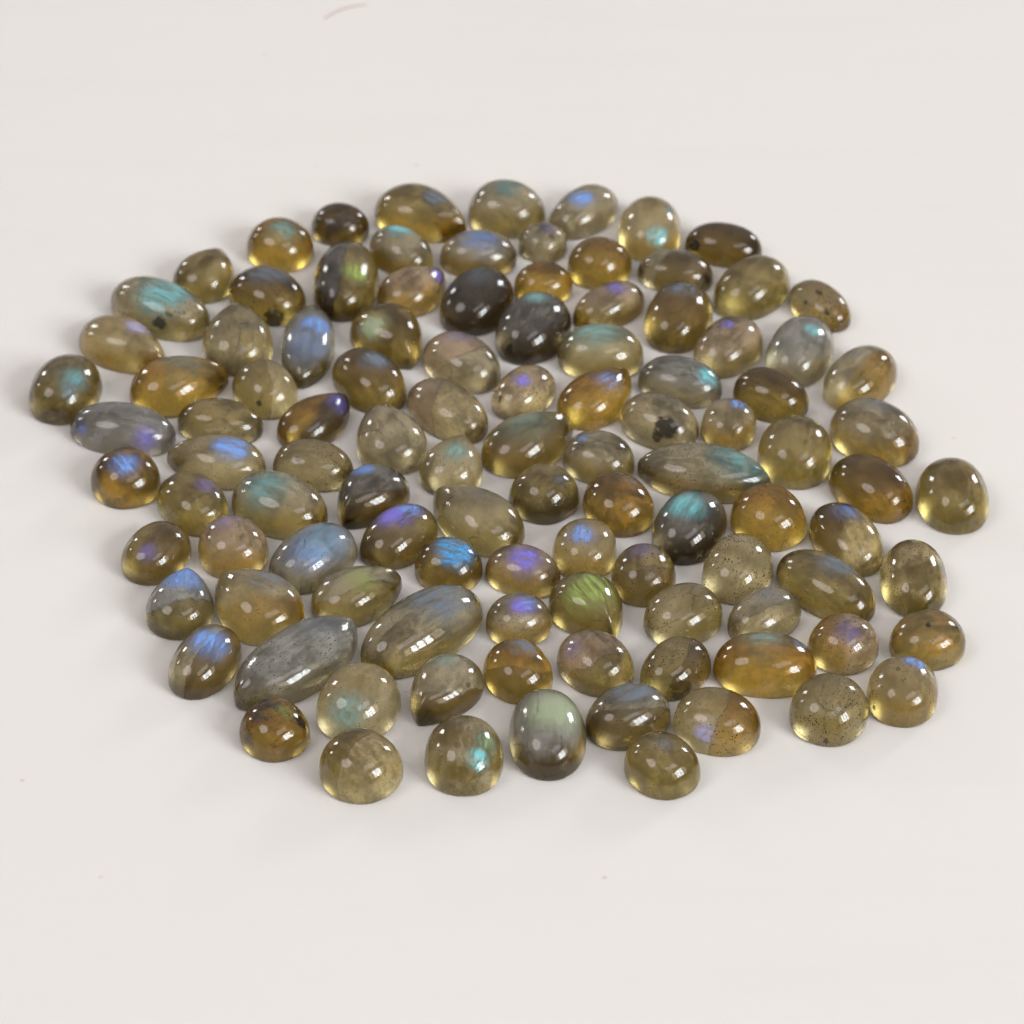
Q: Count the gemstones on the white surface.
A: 106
